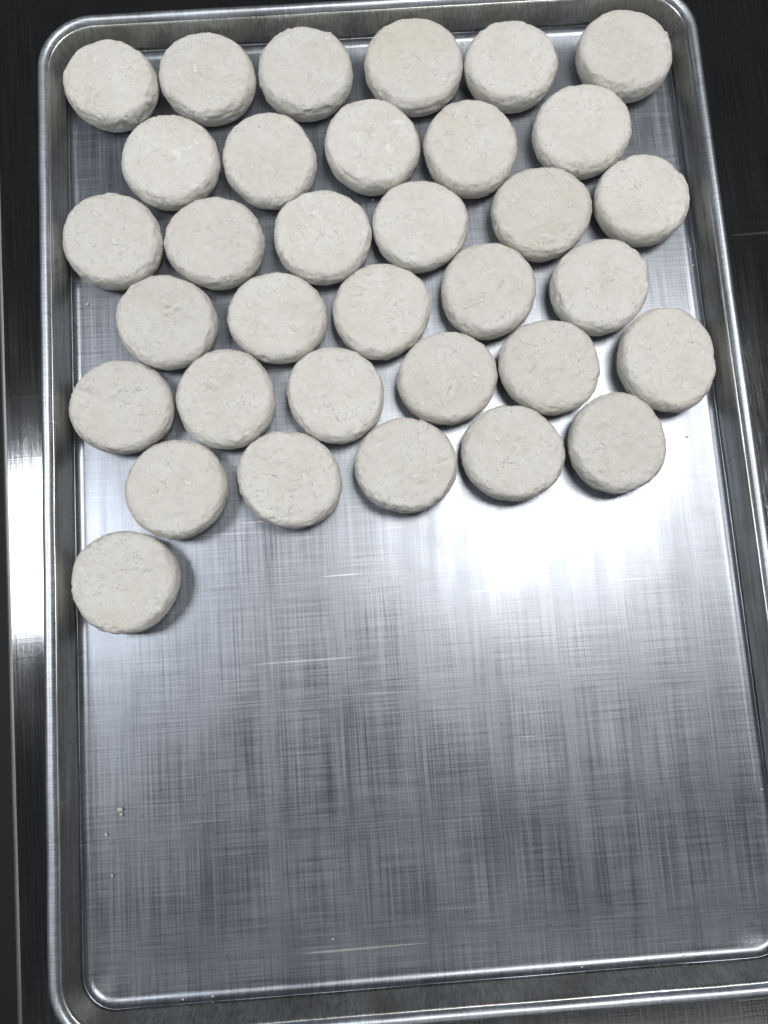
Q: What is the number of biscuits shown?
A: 34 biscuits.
